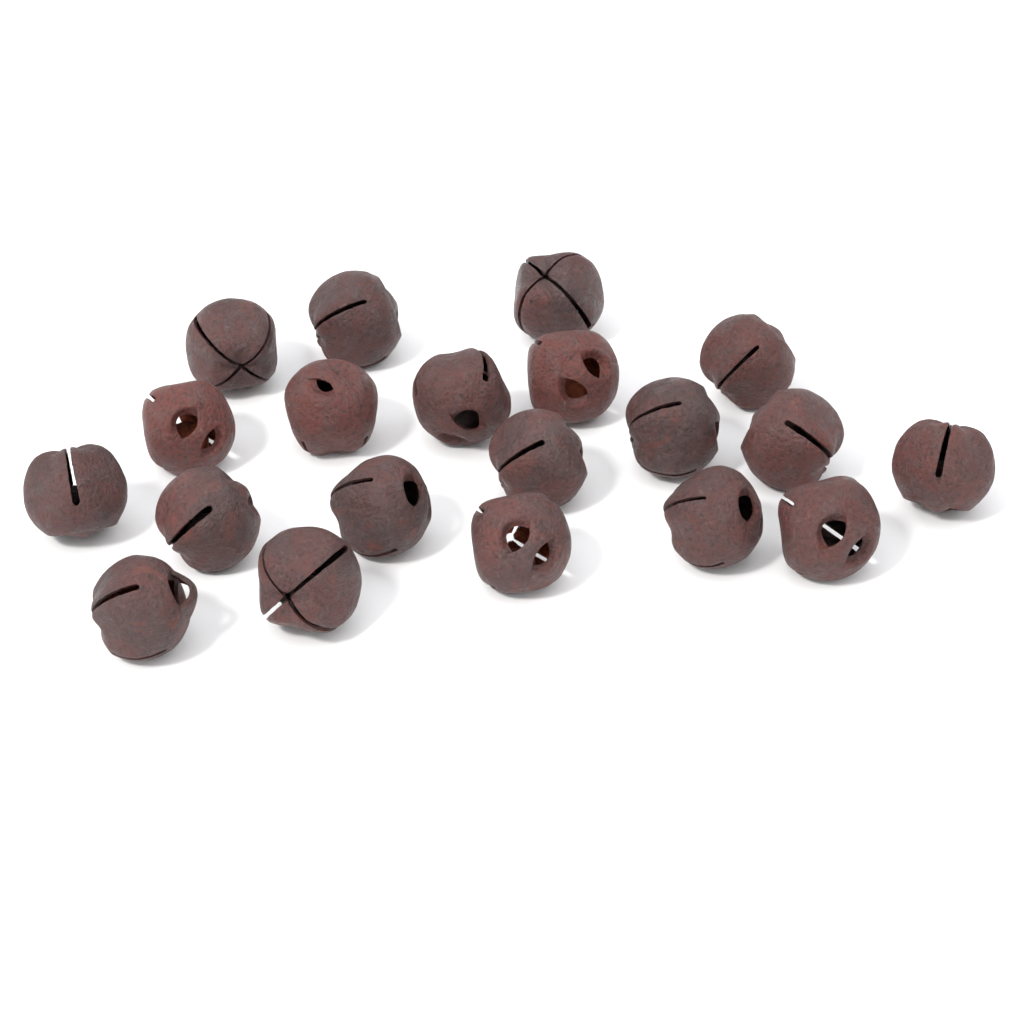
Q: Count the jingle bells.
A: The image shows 20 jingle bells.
